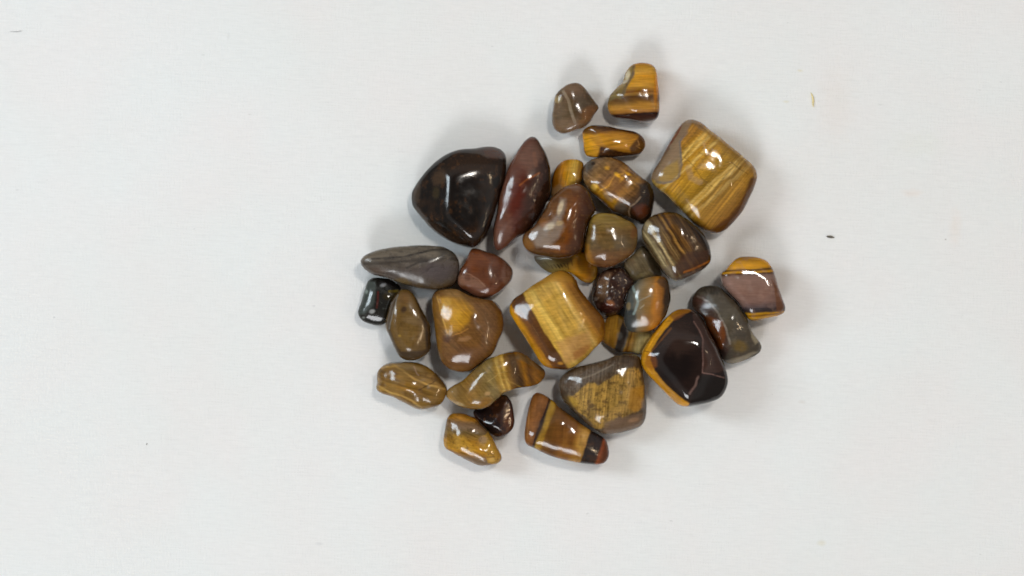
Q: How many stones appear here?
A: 31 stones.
